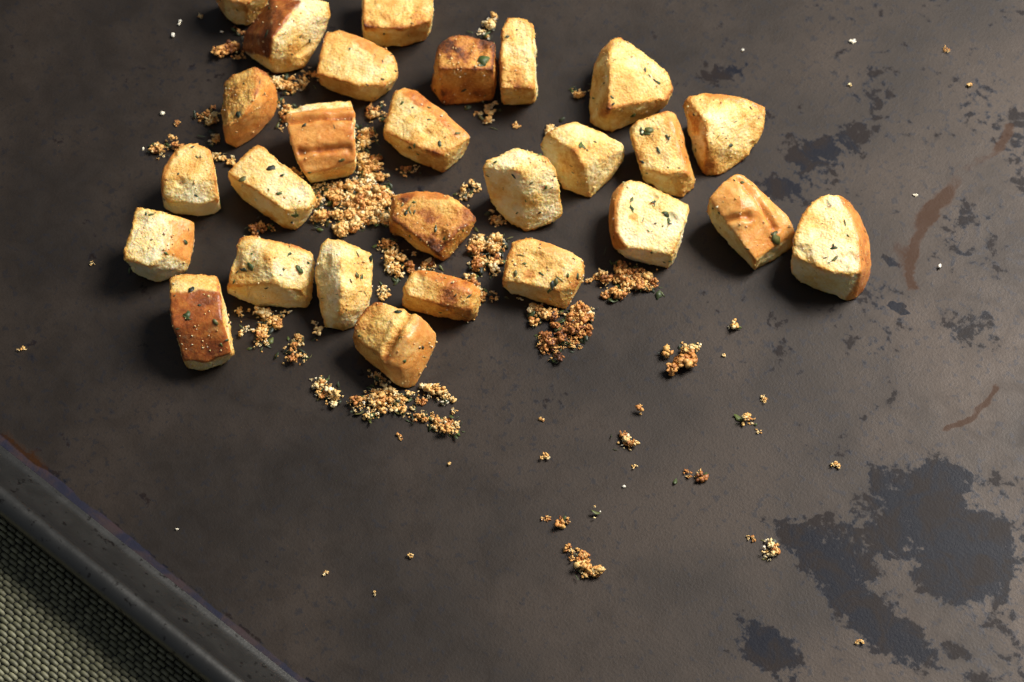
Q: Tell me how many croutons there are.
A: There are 27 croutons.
